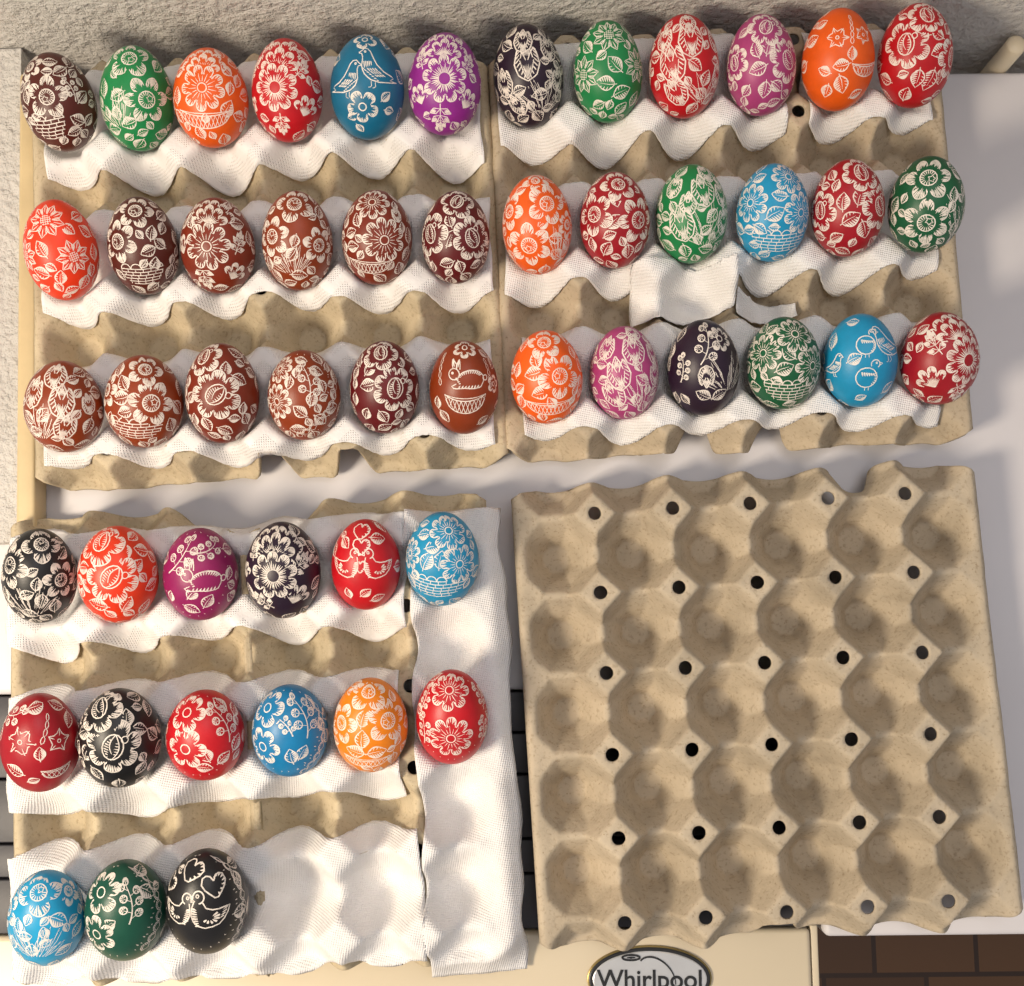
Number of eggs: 51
